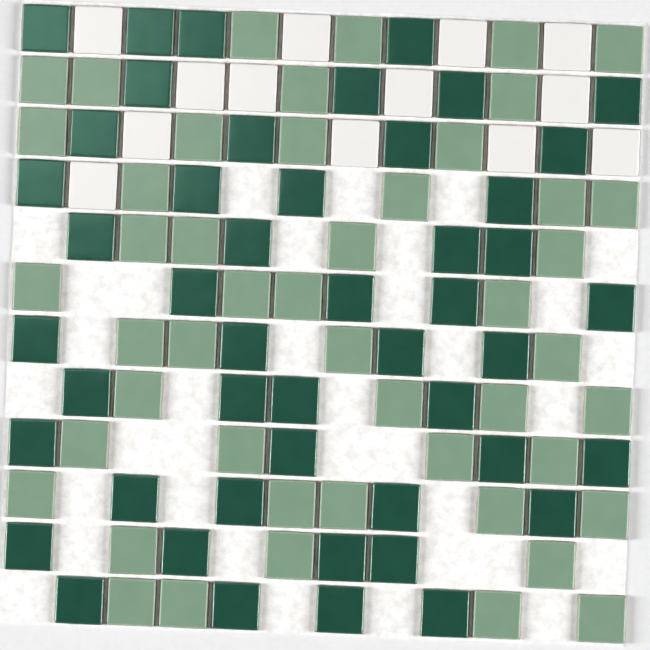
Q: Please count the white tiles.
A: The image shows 13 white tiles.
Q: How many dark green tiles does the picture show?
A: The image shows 48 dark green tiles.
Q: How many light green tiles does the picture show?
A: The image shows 48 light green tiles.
